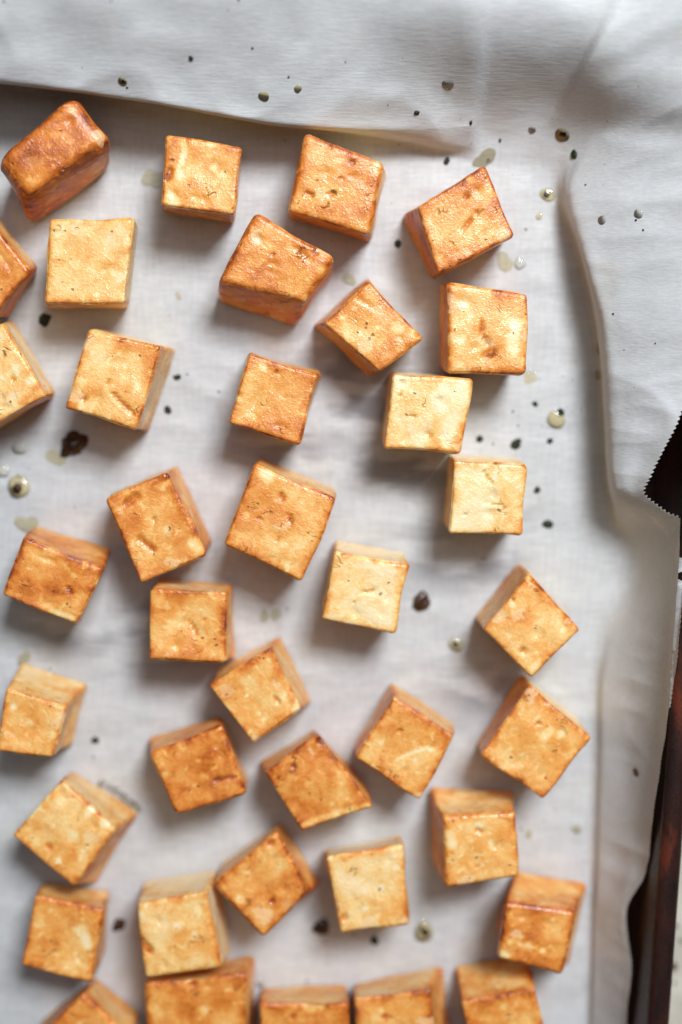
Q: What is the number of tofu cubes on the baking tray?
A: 38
